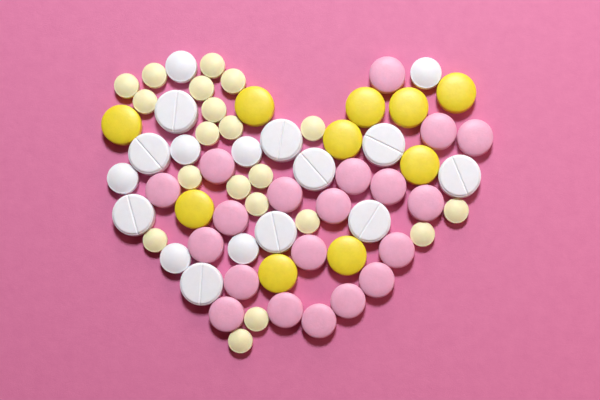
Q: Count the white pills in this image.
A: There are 17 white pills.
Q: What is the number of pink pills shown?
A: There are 20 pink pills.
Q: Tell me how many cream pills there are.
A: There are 20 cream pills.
